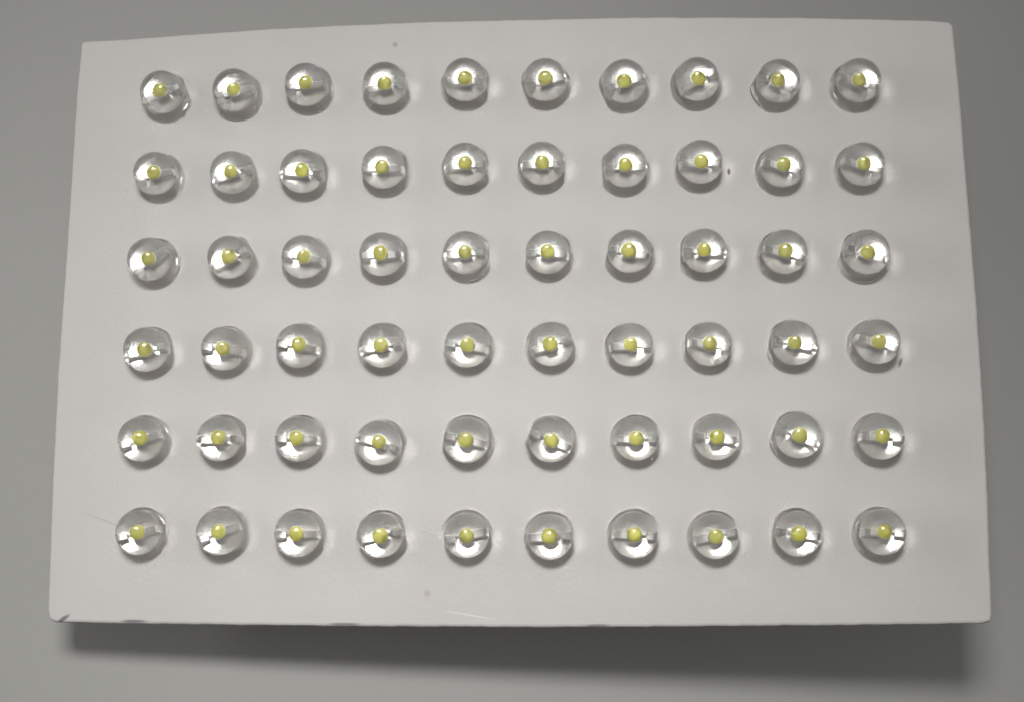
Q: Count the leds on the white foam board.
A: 60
